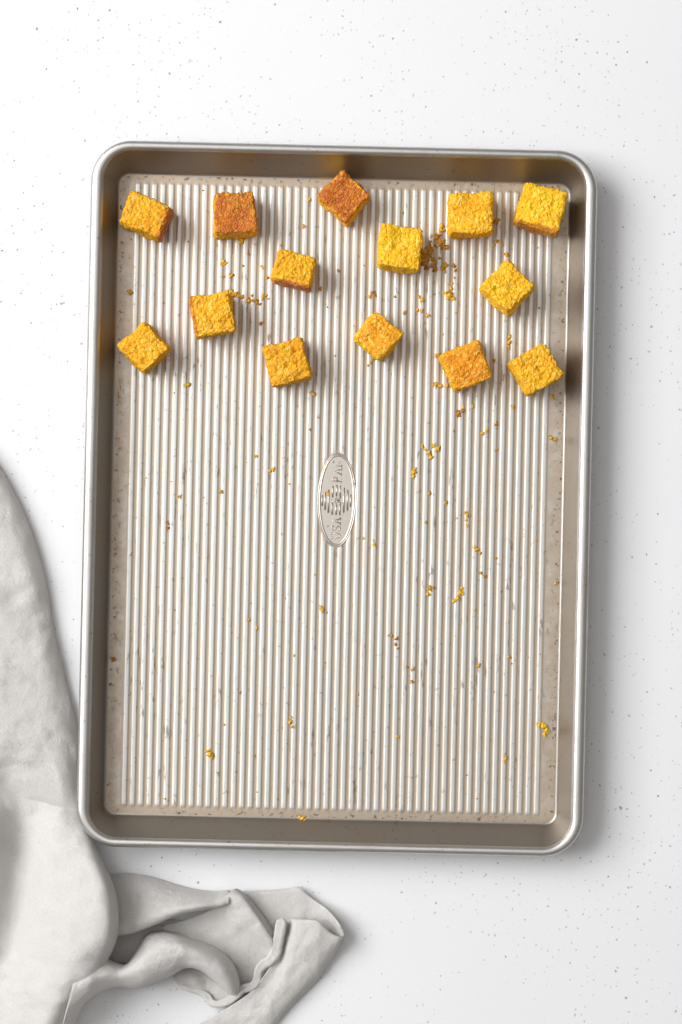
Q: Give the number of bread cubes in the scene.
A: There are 14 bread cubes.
